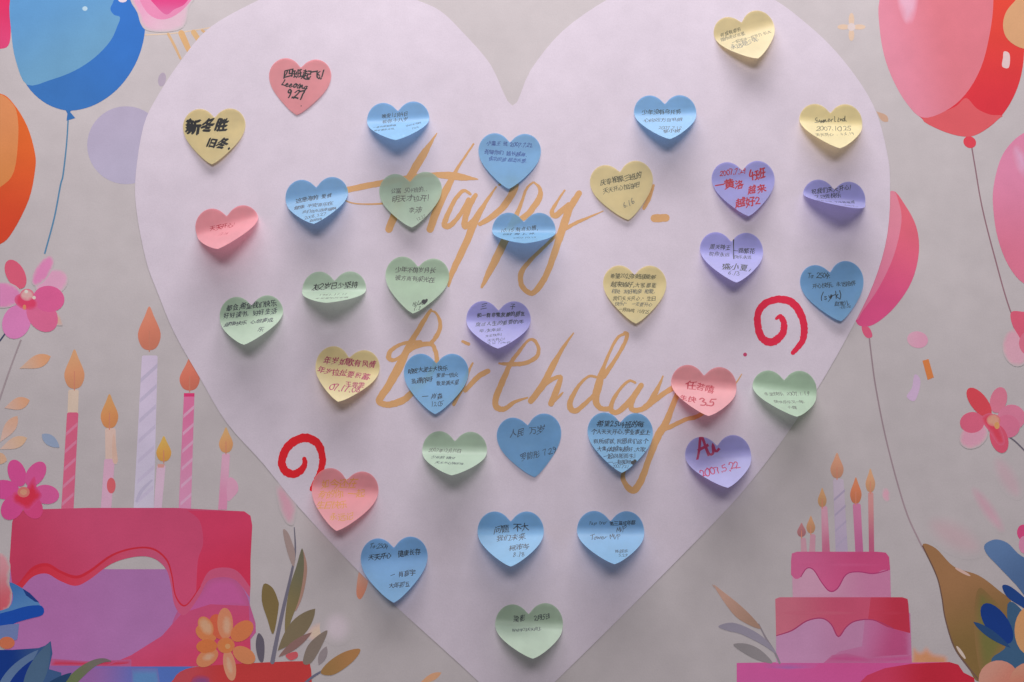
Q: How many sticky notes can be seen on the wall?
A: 34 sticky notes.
